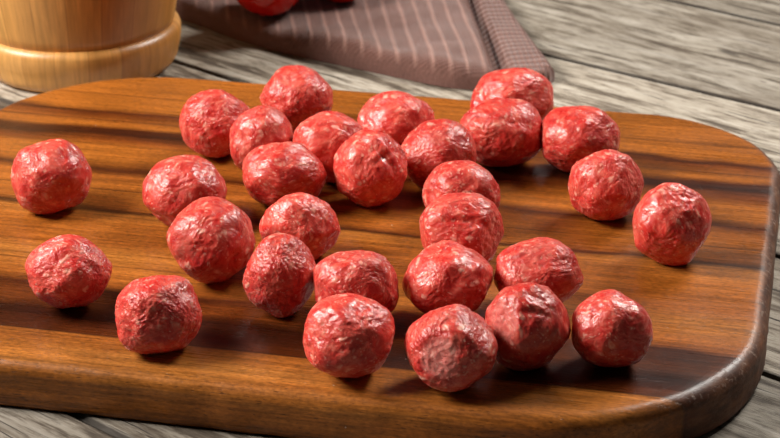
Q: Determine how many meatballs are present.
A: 29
